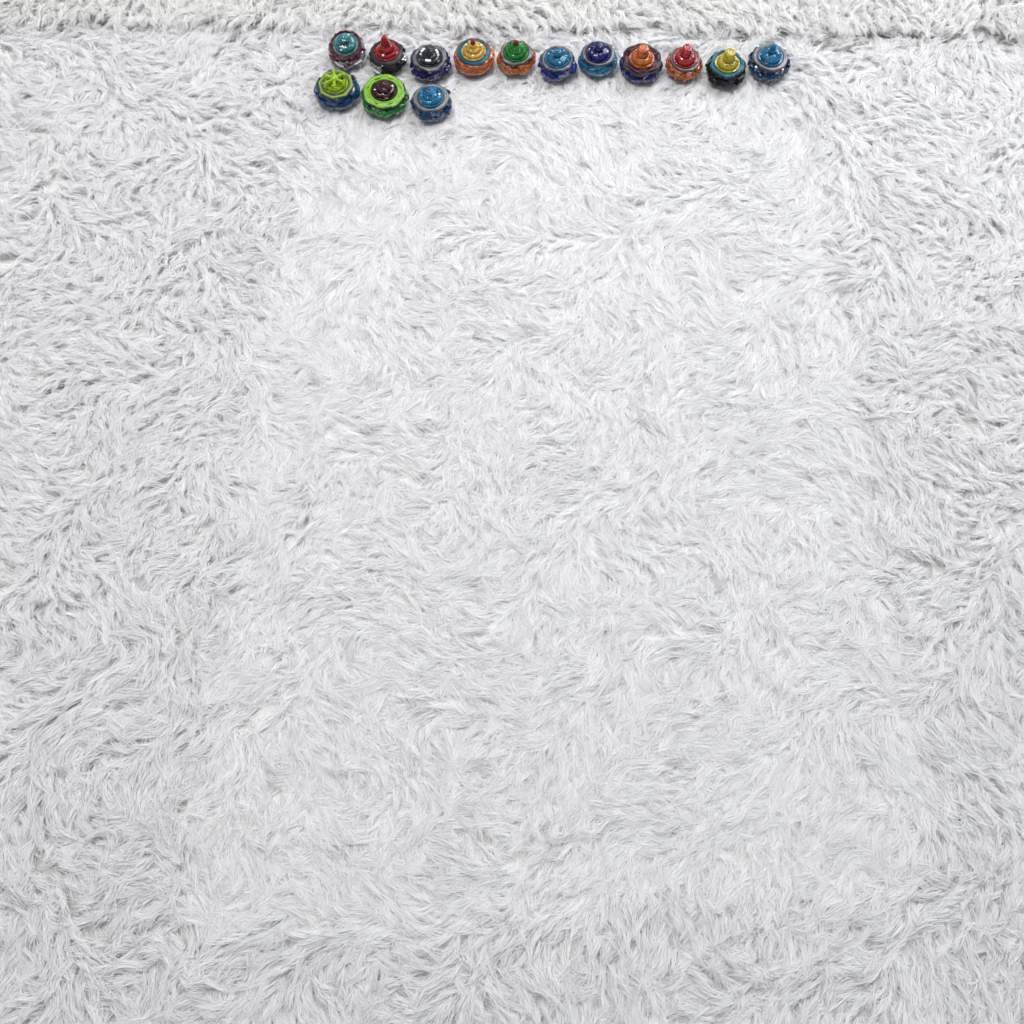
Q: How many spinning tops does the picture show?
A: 14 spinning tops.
